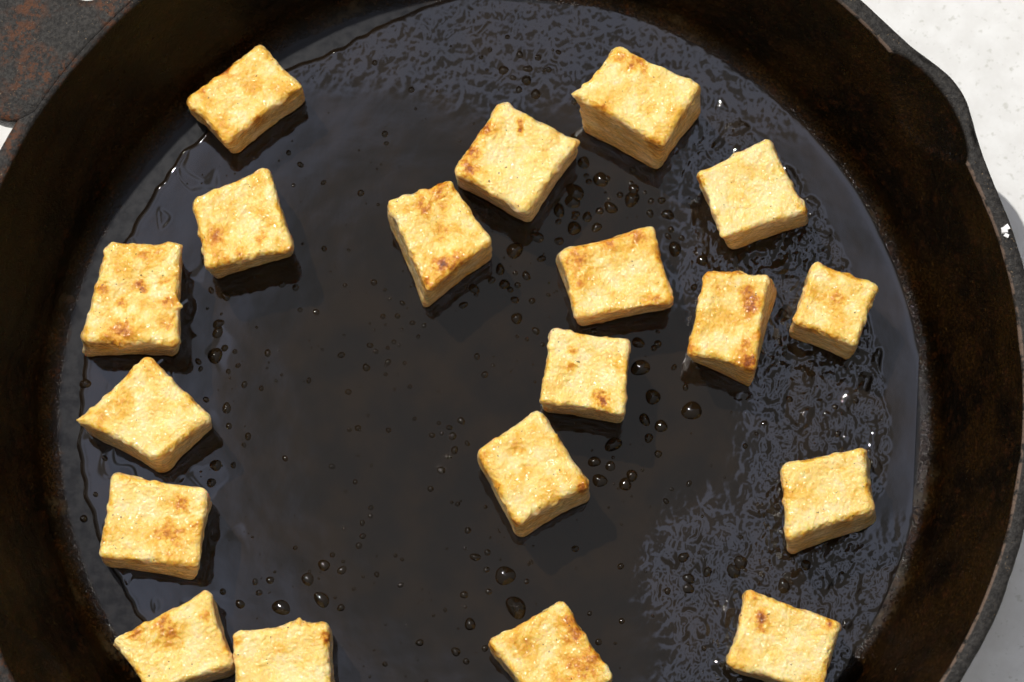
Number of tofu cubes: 19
